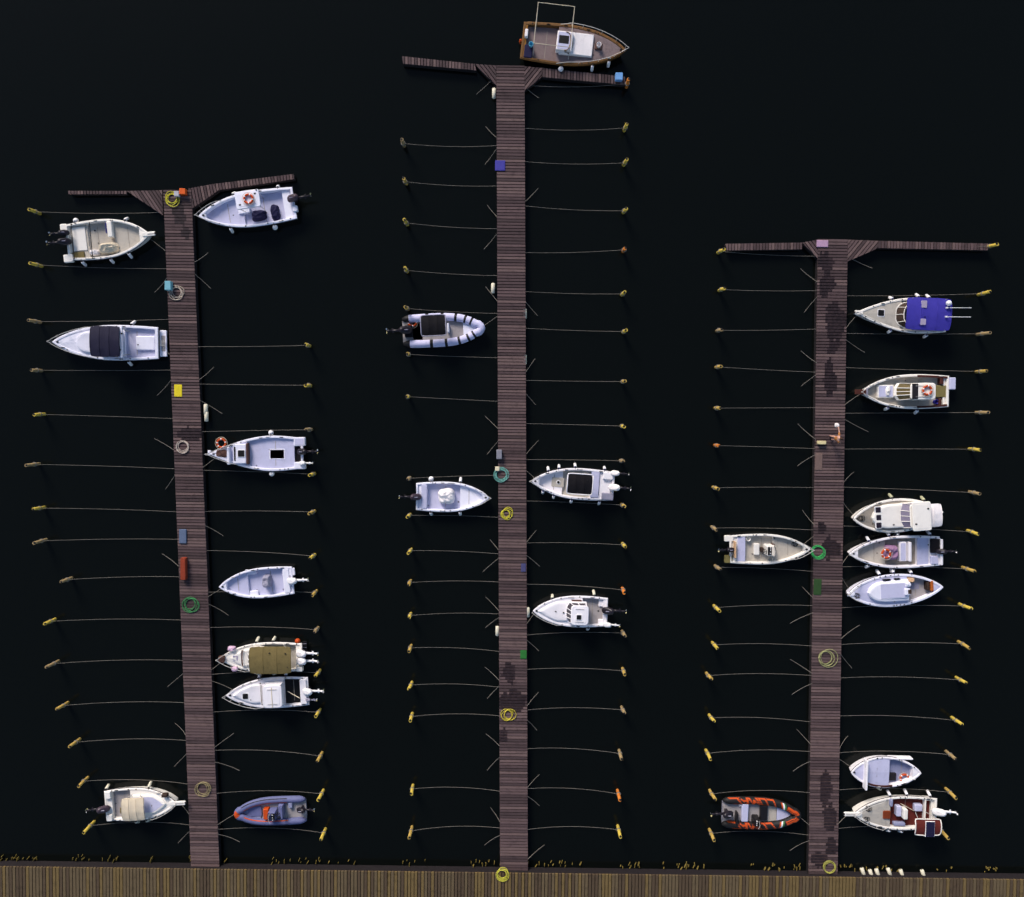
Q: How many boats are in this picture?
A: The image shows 23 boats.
